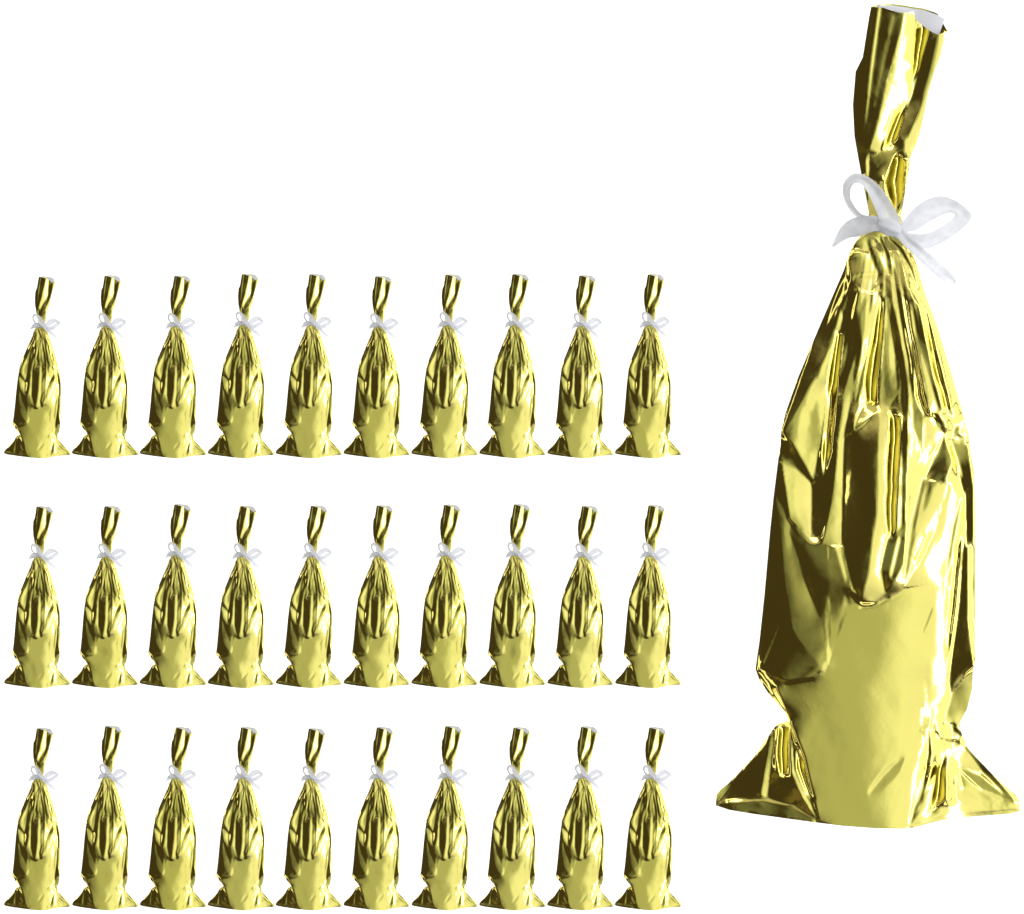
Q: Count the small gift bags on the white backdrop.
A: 30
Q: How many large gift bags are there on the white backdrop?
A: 1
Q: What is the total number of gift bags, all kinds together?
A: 31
